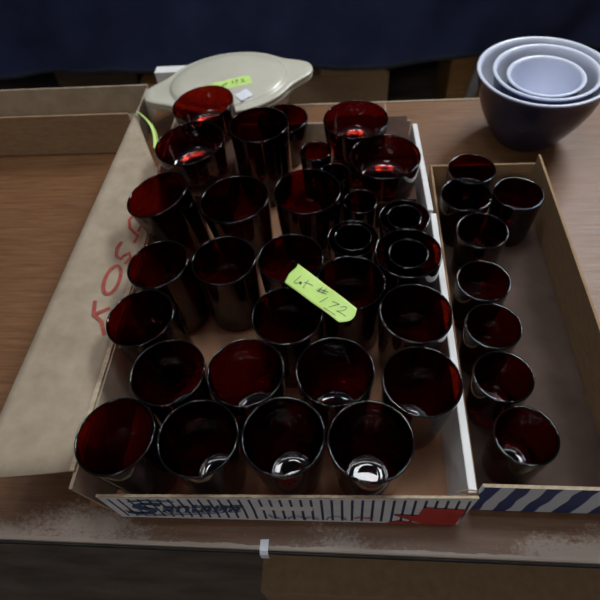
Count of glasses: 41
